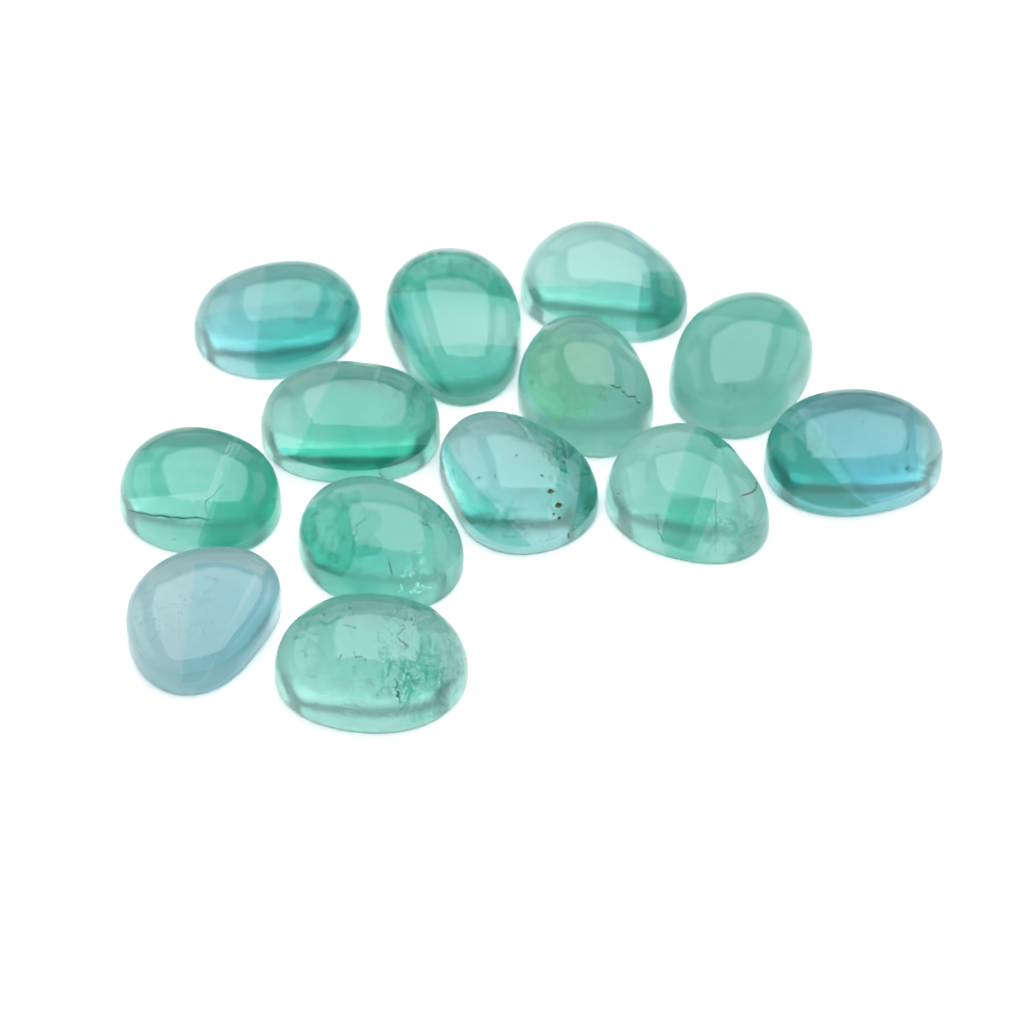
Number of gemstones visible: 13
